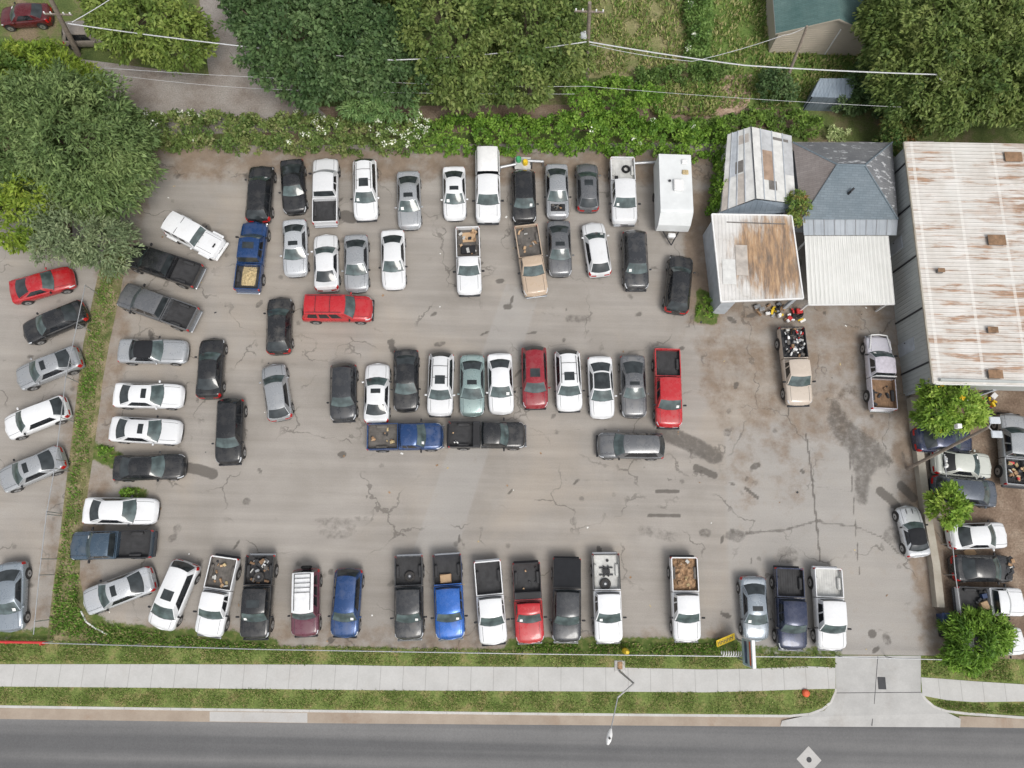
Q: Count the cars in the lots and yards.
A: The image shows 58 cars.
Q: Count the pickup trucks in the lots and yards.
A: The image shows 27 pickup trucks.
